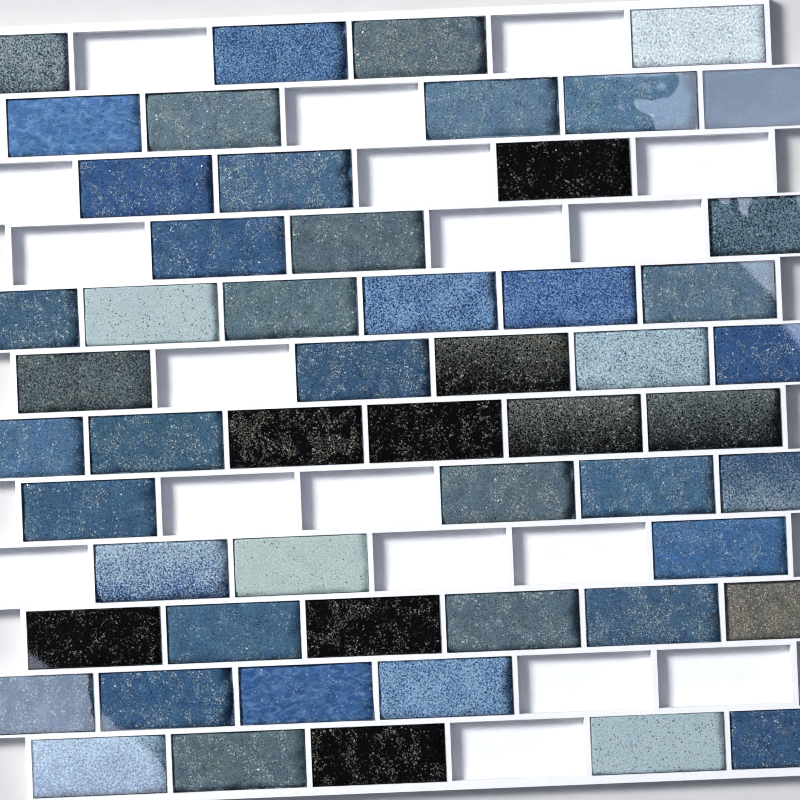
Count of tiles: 54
